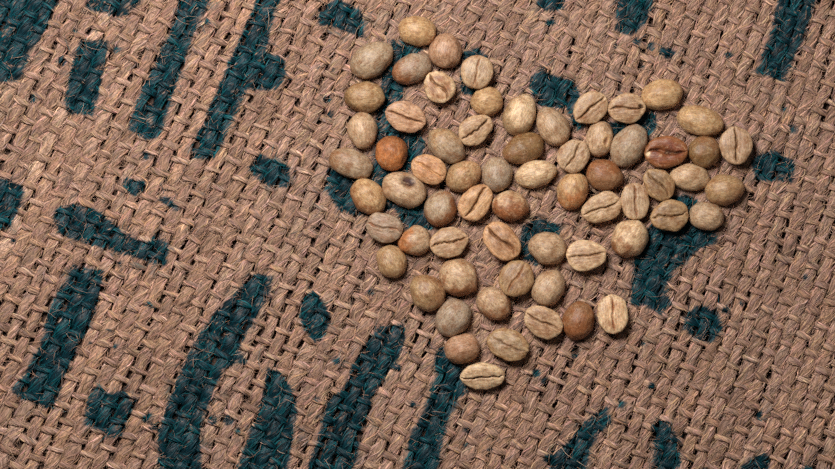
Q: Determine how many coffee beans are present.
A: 65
